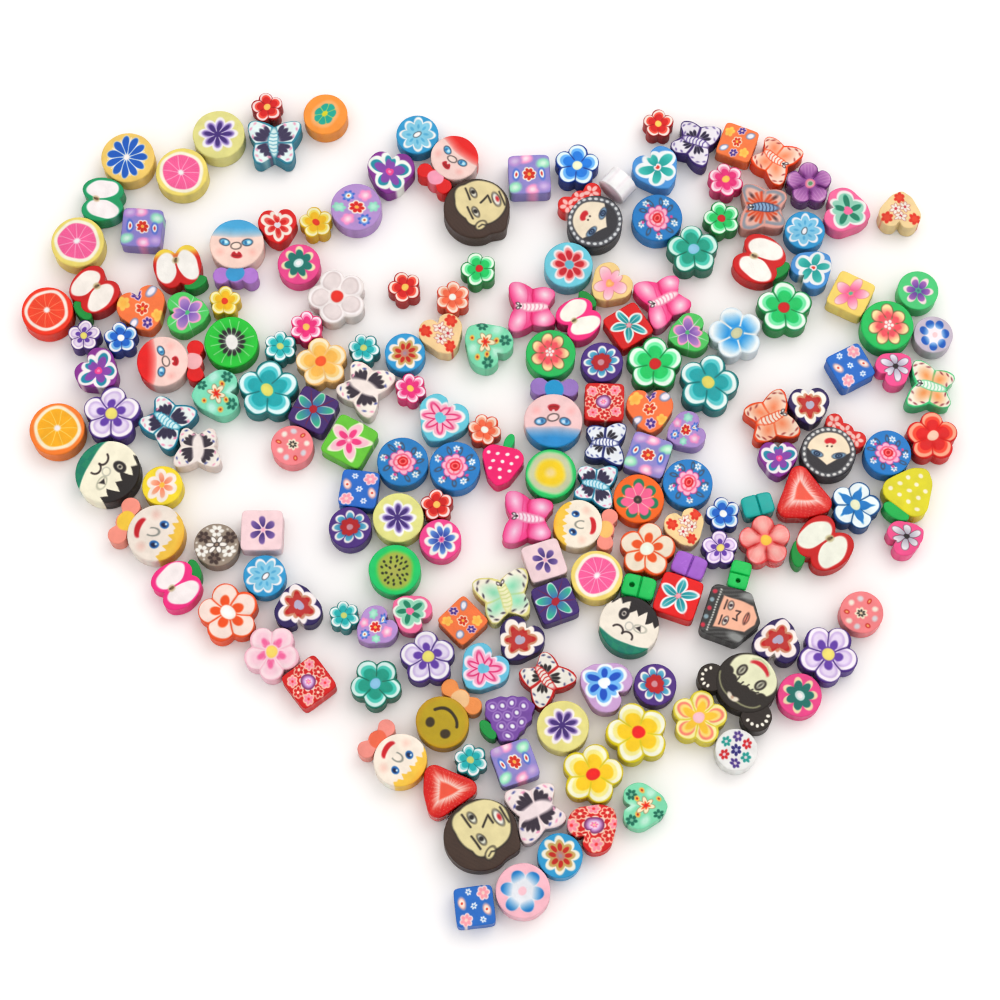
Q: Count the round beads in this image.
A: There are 43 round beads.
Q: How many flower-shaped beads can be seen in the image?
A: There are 44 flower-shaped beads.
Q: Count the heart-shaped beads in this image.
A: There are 31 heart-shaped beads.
